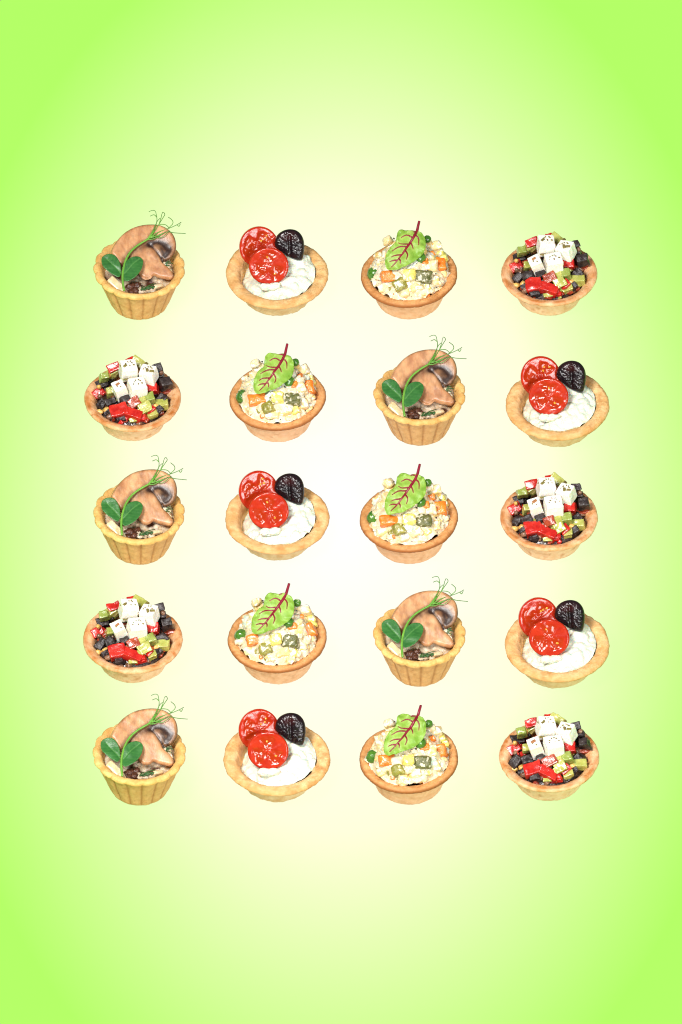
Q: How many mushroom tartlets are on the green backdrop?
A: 5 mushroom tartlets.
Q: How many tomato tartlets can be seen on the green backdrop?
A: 5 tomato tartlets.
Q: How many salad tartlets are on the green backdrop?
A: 5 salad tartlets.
